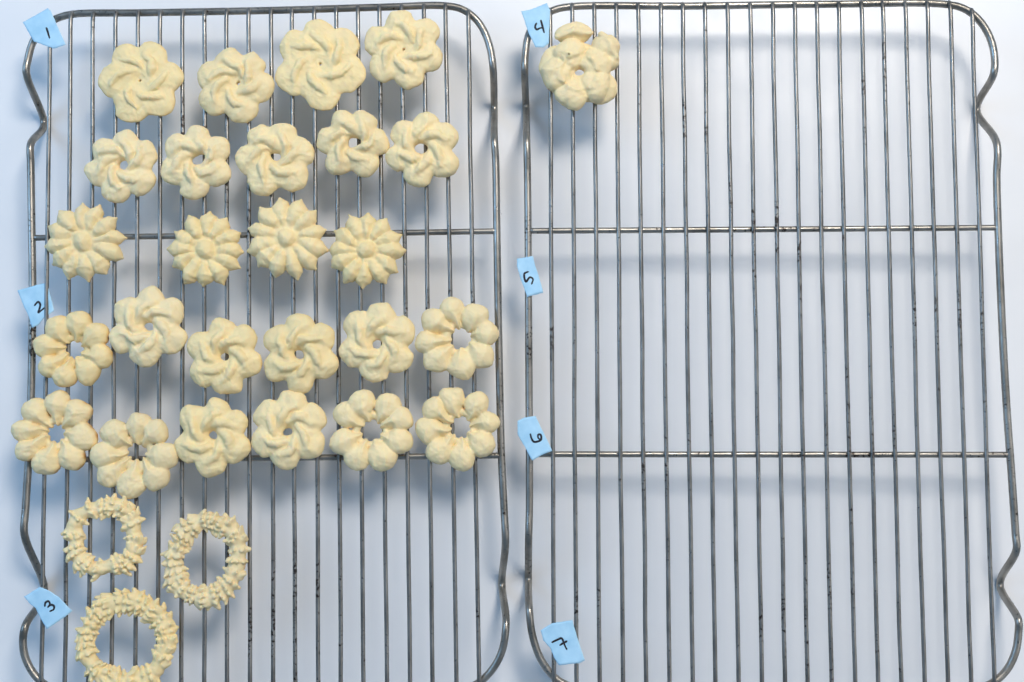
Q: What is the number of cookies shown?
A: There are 29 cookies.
